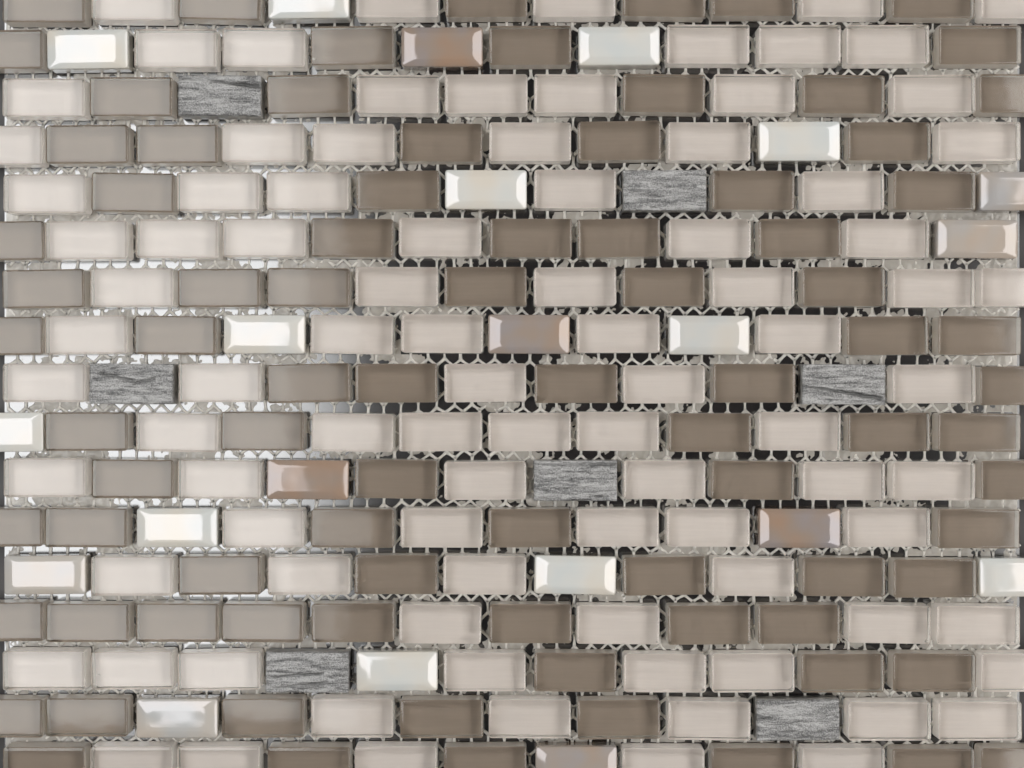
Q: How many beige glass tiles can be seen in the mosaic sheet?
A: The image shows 91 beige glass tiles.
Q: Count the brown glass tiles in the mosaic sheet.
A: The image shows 85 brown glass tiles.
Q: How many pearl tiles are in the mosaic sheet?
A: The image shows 21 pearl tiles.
